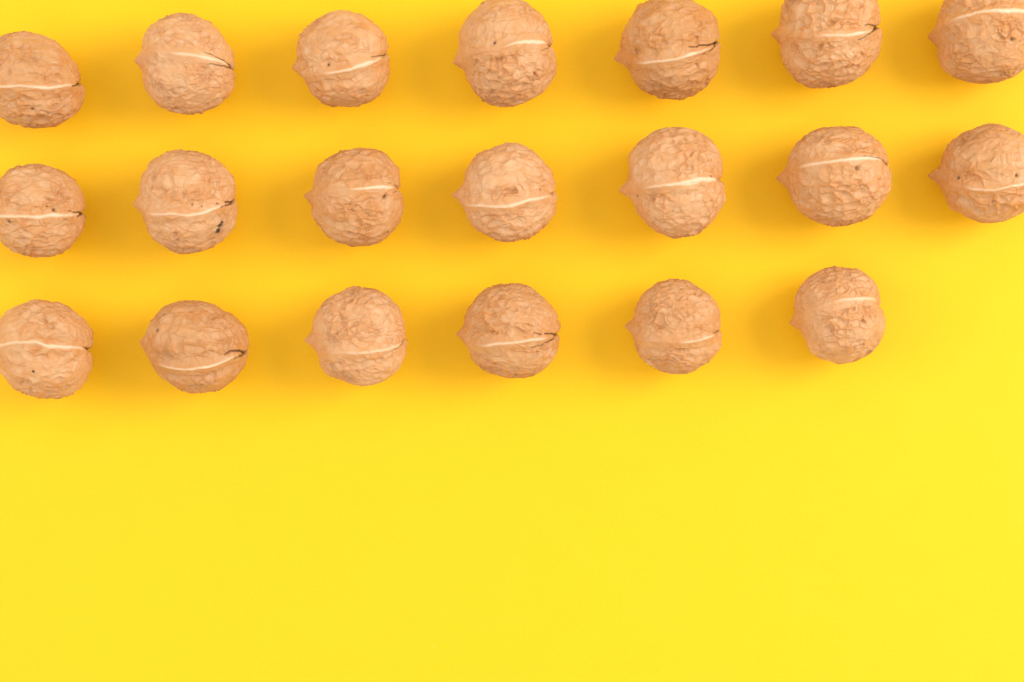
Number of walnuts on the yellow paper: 20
